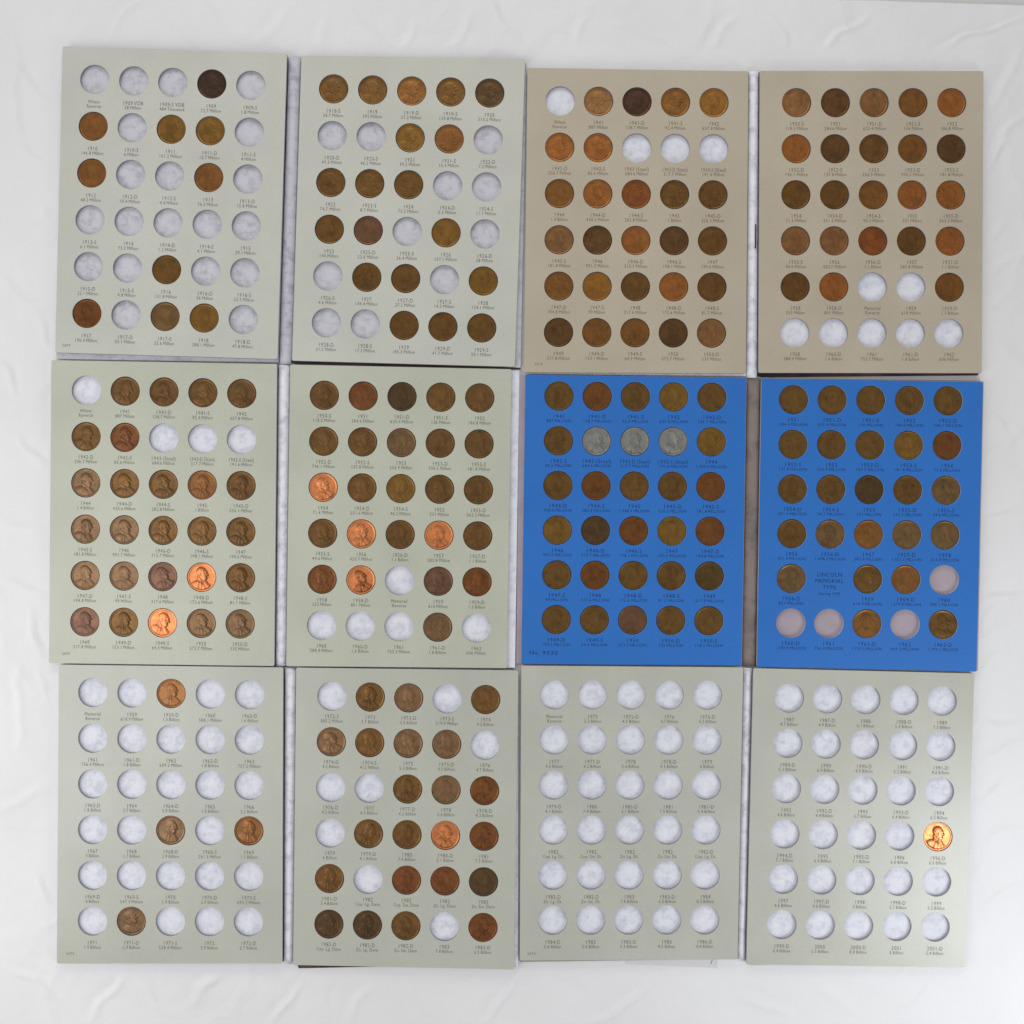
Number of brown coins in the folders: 200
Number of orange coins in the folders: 8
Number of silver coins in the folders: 3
